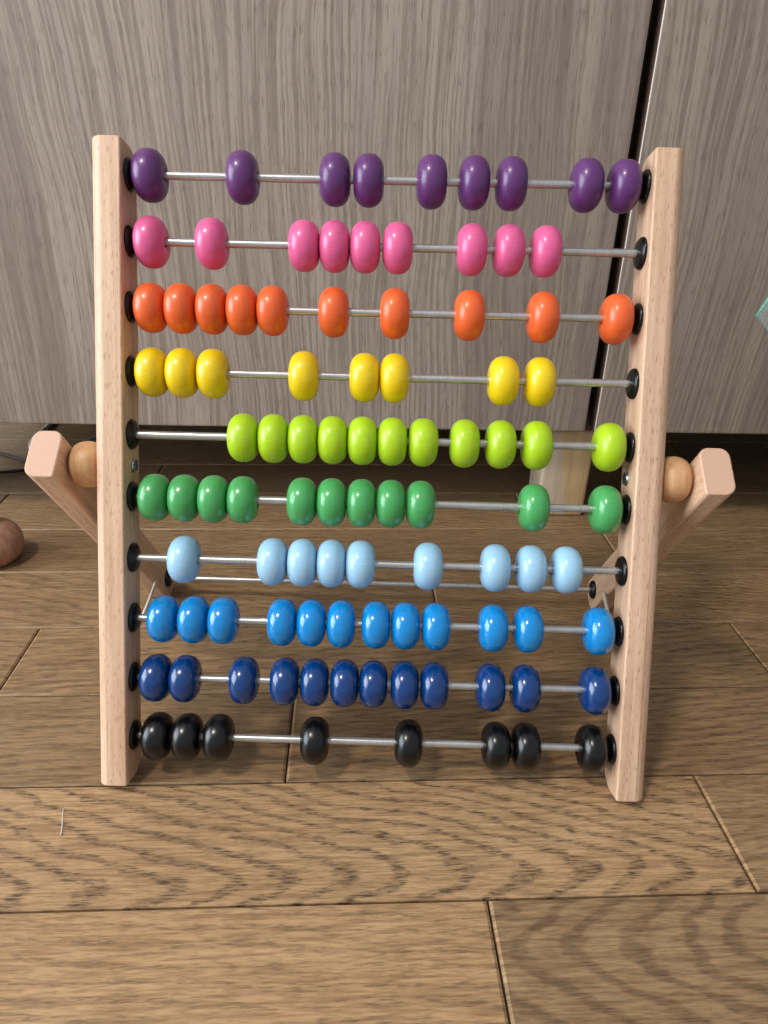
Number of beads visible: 99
